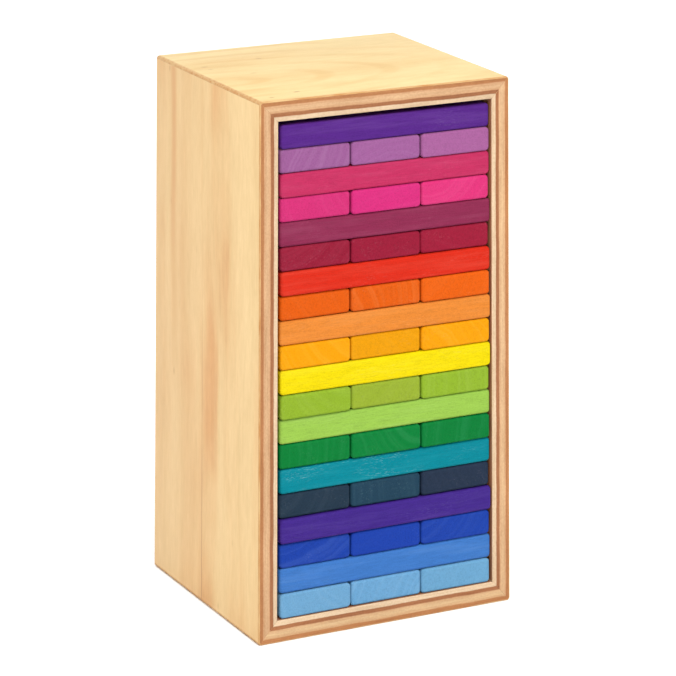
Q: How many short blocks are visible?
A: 30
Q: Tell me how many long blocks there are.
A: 10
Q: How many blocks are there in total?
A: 40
